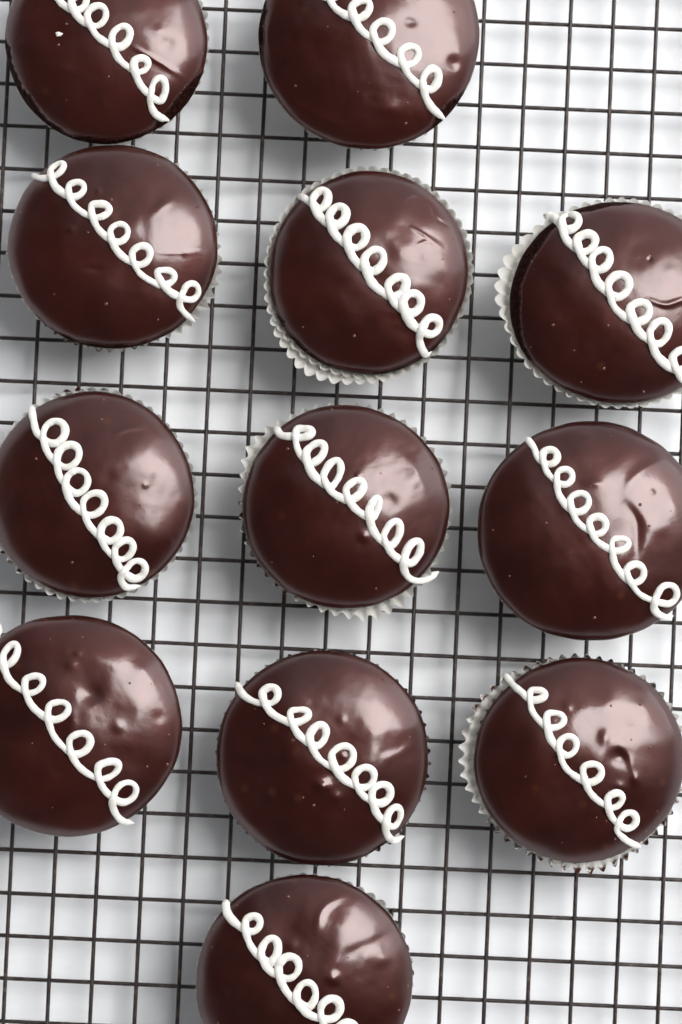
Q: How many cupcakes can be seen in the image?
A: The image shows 12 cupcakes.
